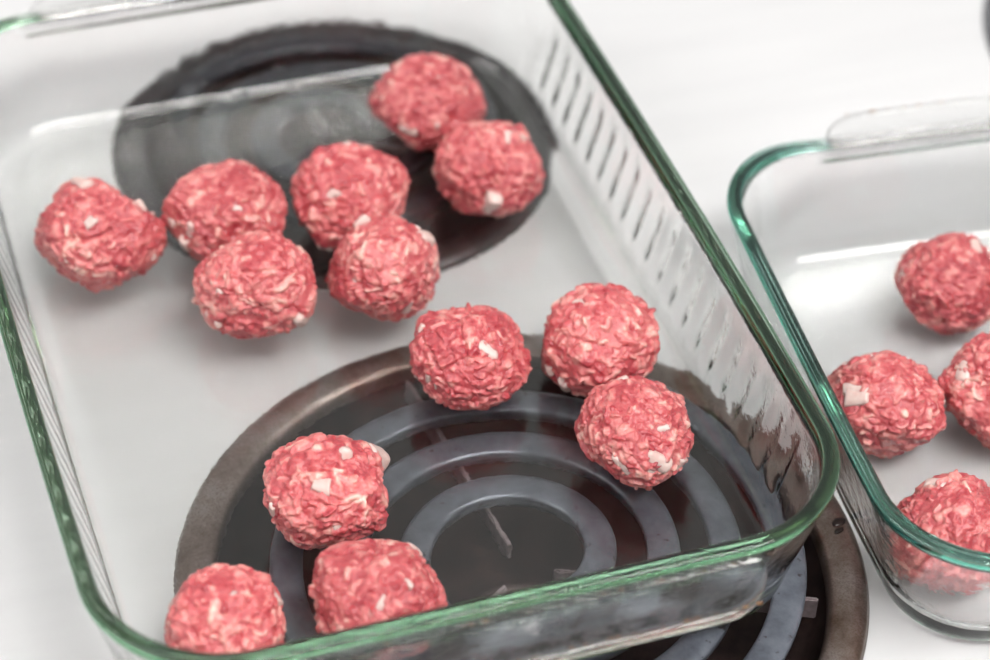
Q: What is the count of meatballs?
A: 17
